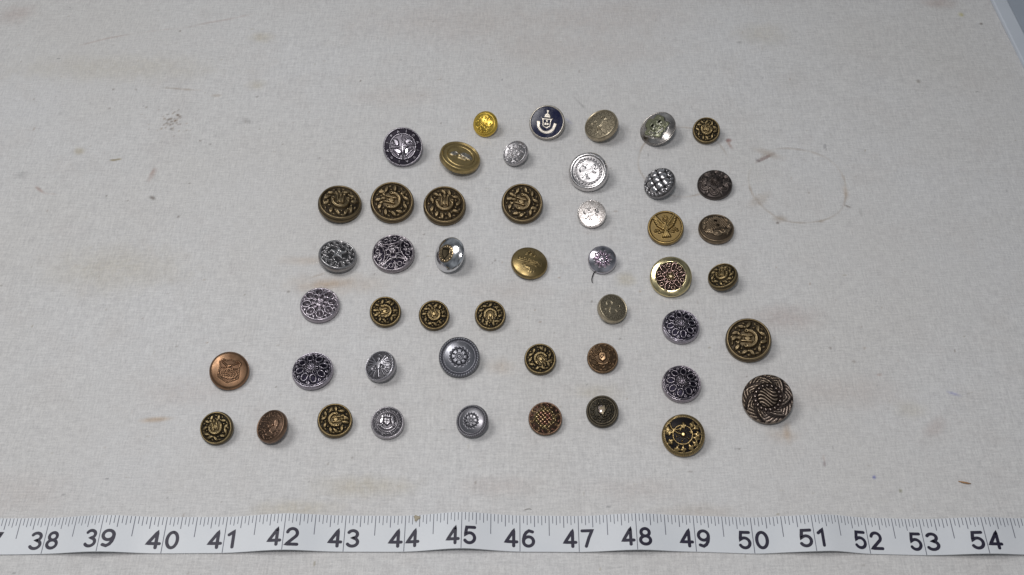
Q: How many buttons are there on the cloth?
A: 48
